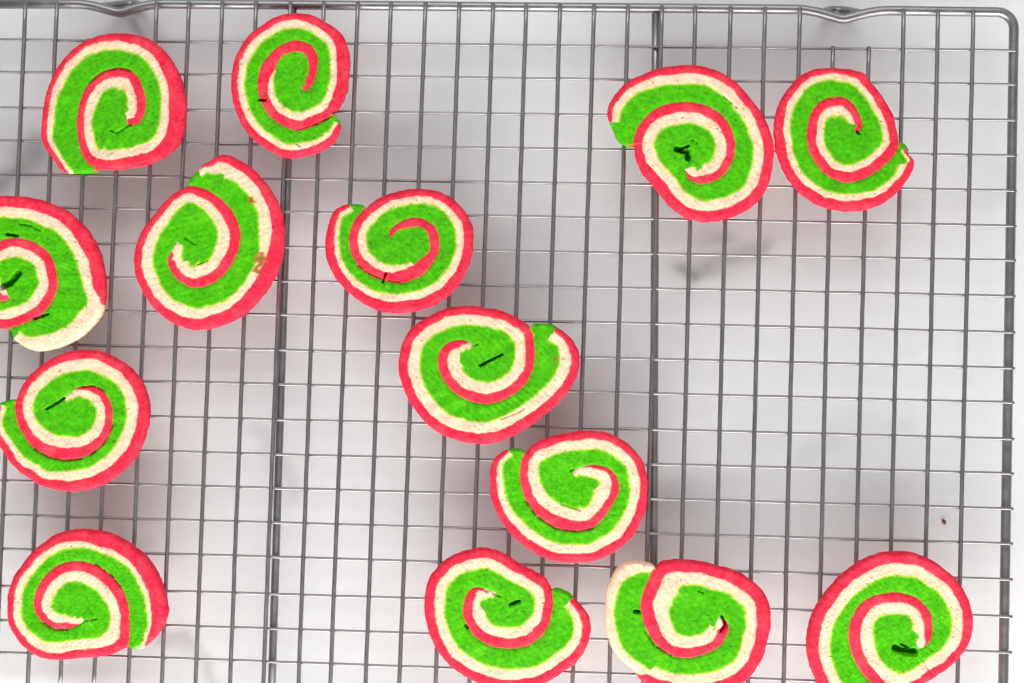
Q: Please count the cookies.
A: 14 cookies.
